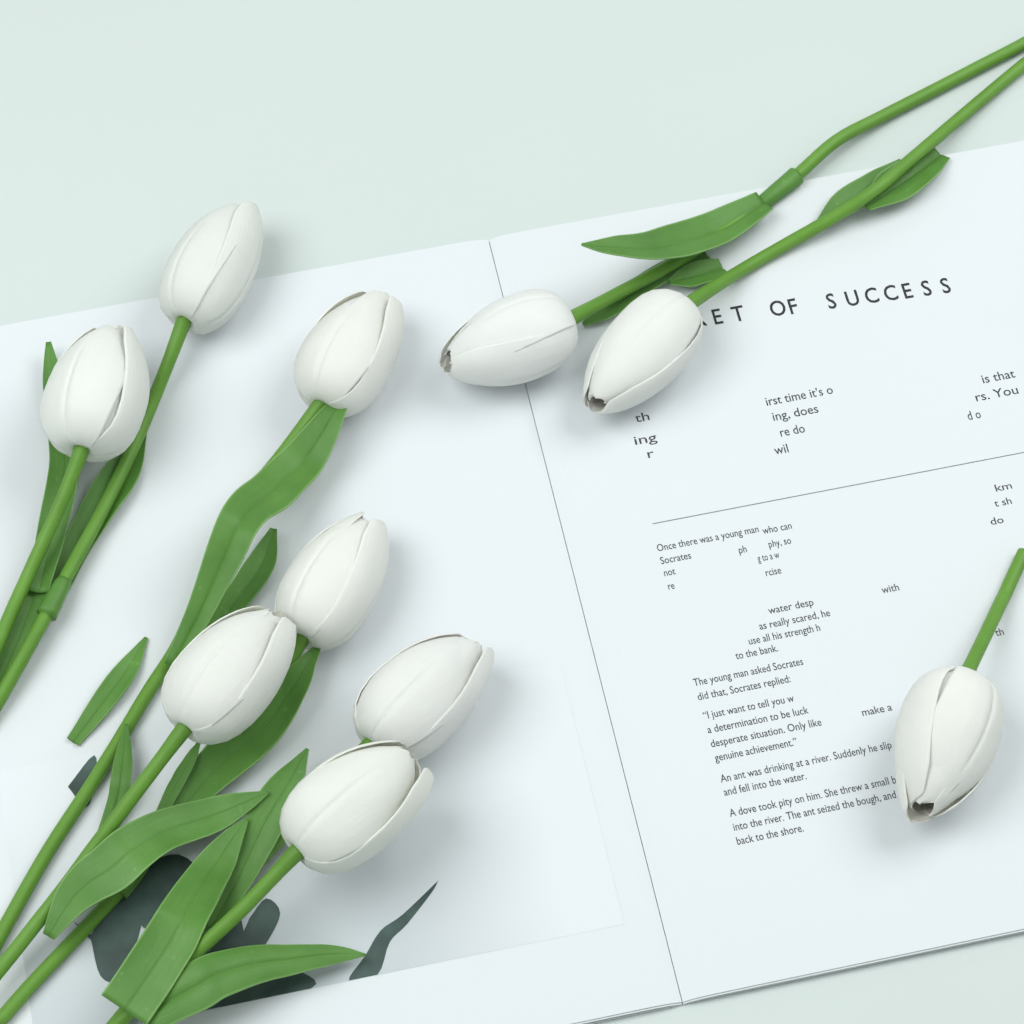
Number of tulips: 10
